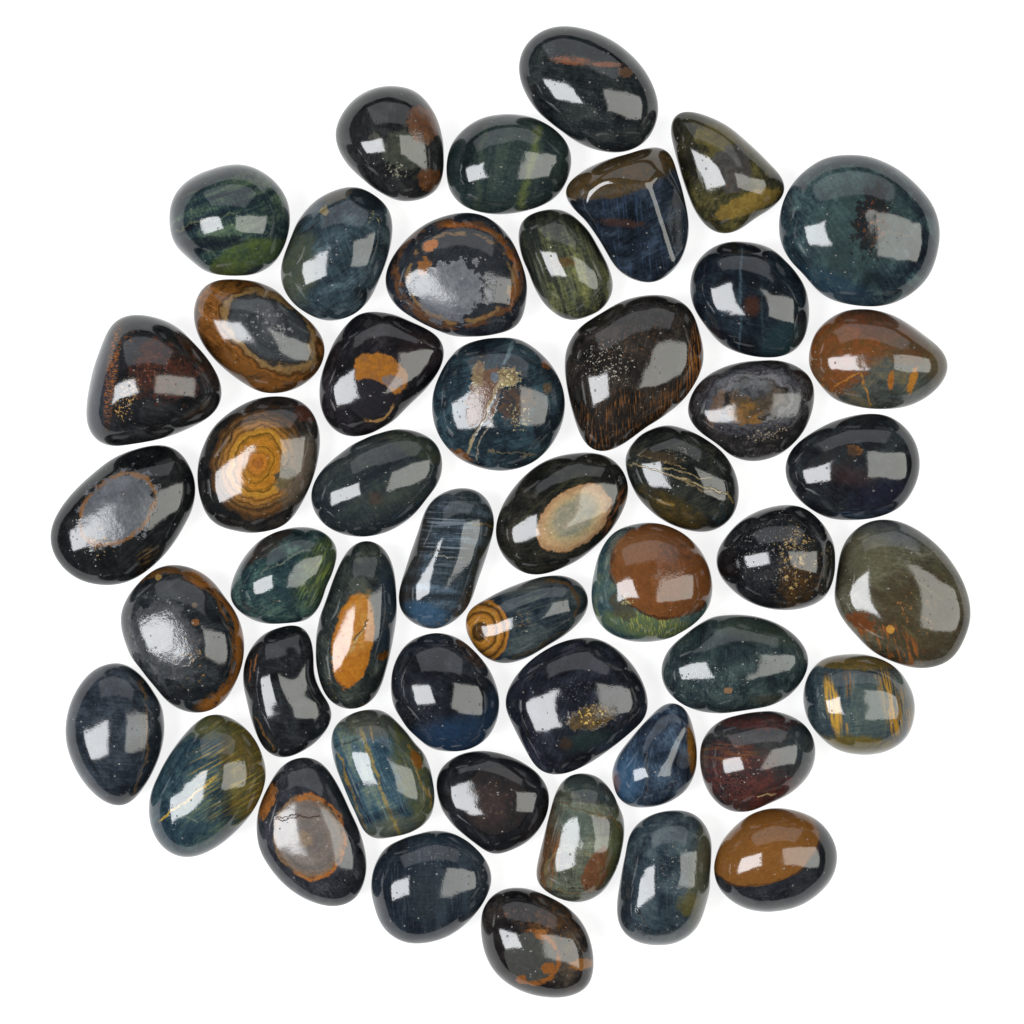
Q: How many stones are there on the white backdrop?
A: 49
